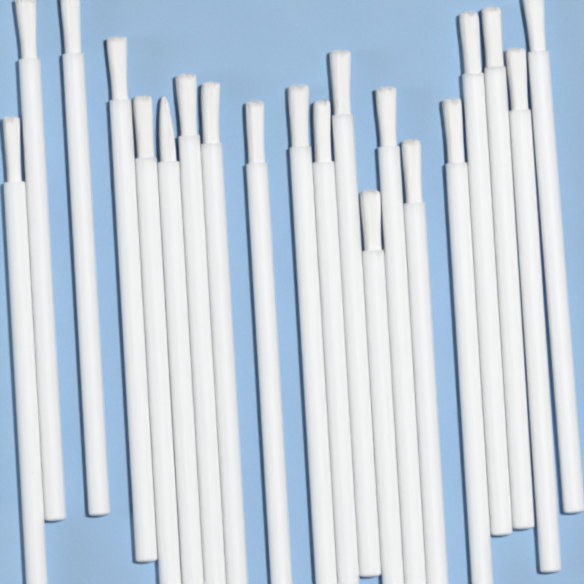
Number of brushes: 20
